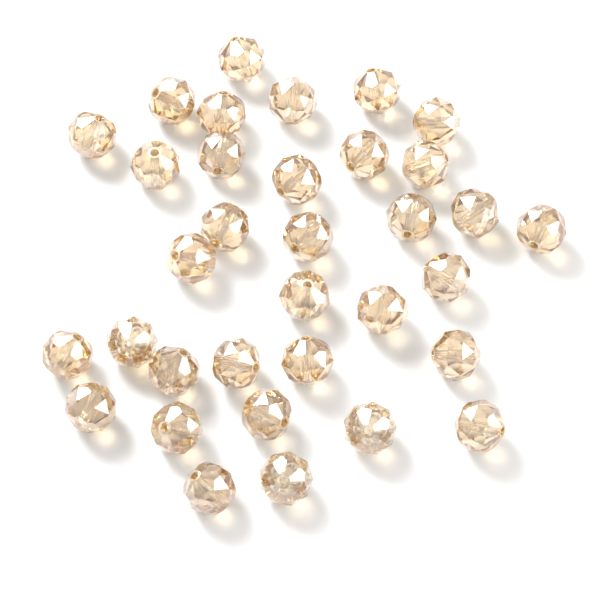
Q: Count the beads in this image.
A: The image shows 34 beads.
